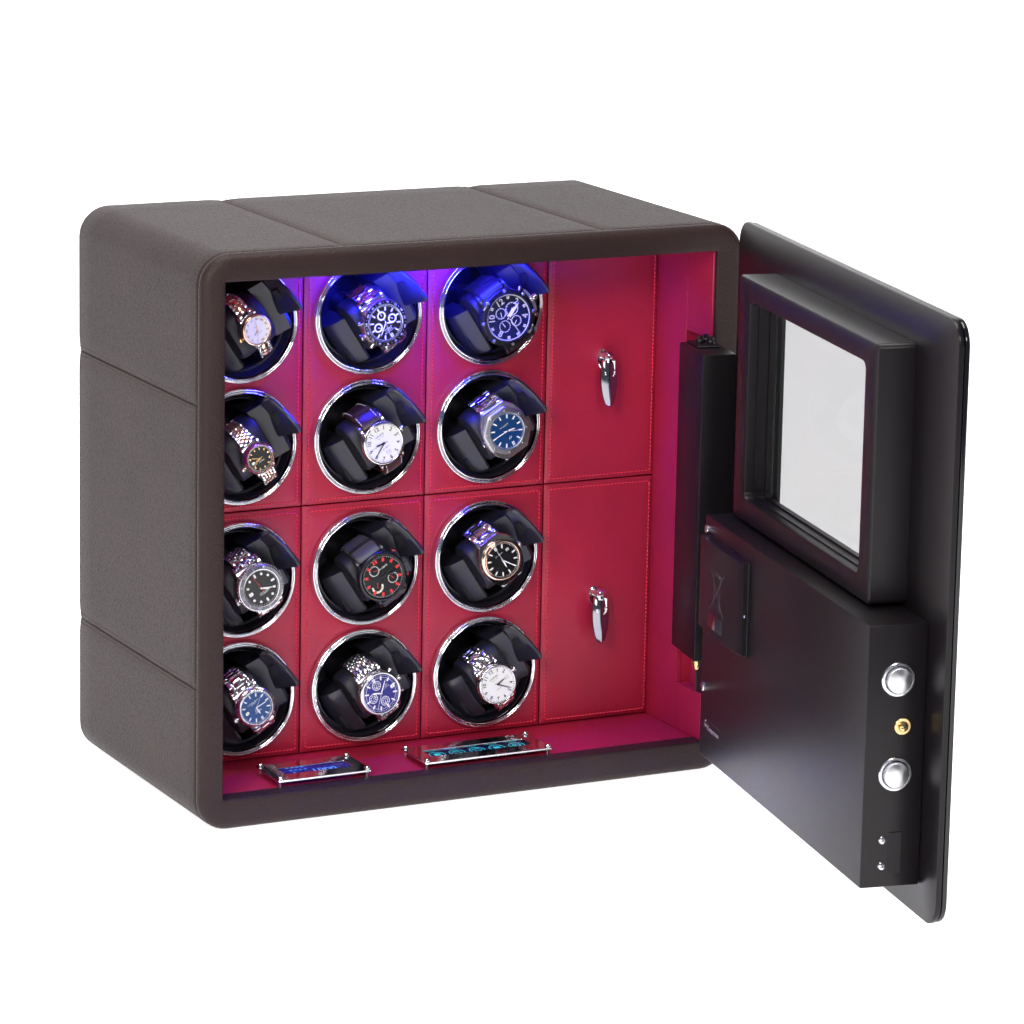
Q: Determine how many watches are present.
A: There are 12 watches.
